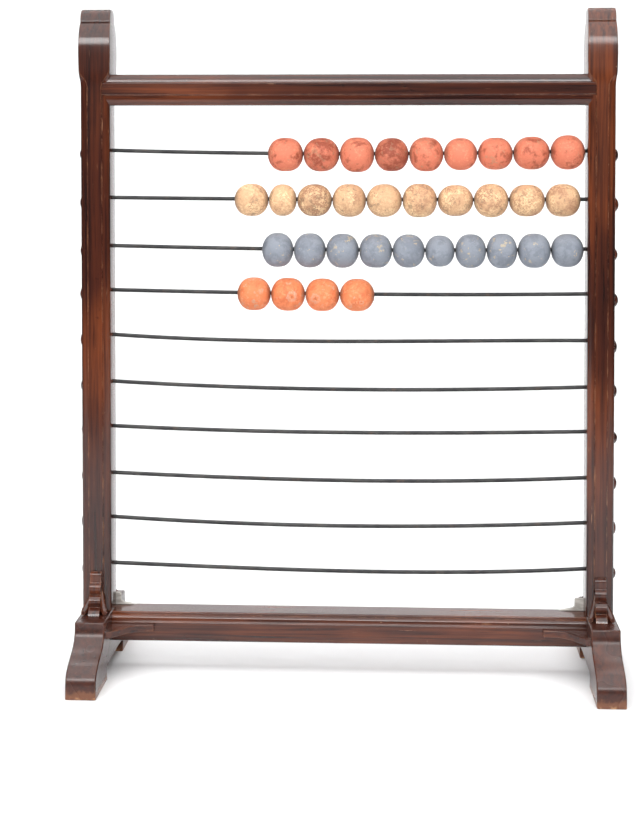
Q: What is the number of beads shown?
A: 33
